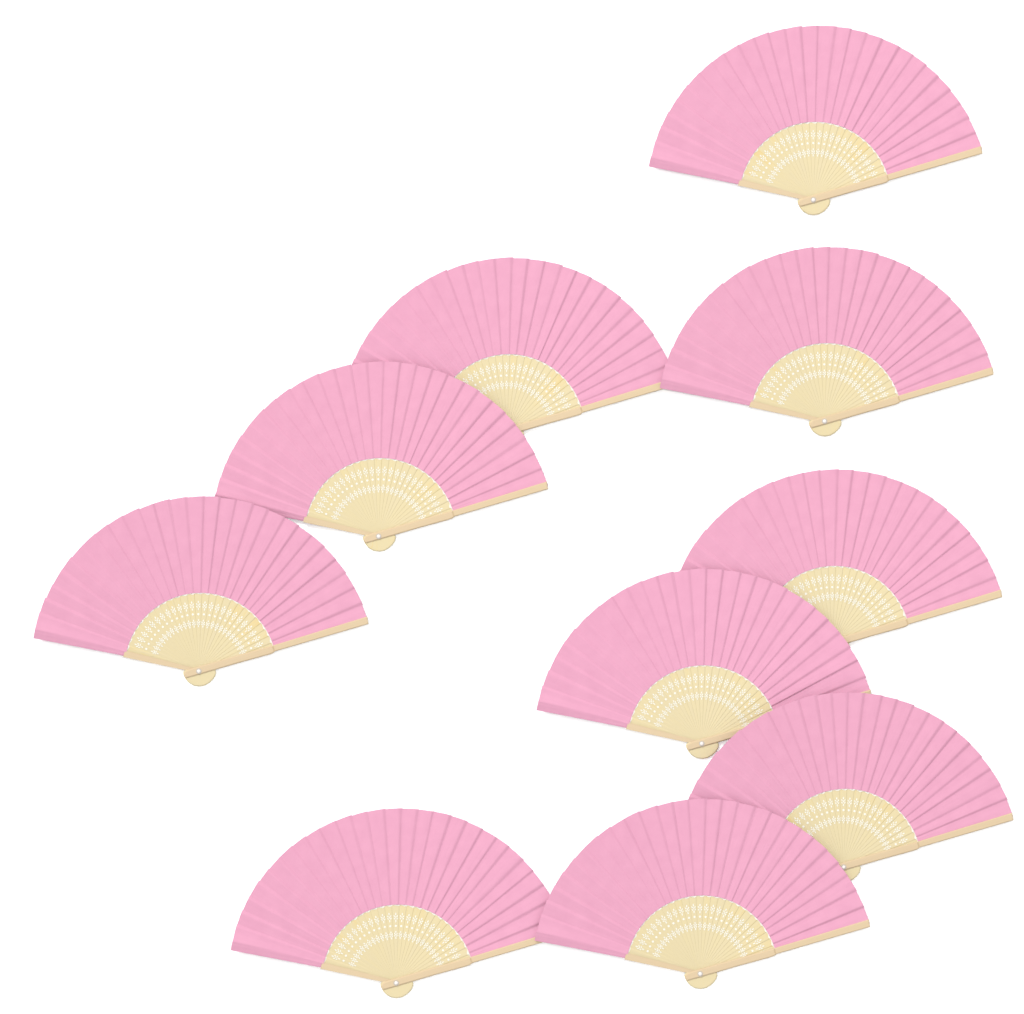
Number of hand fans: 10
